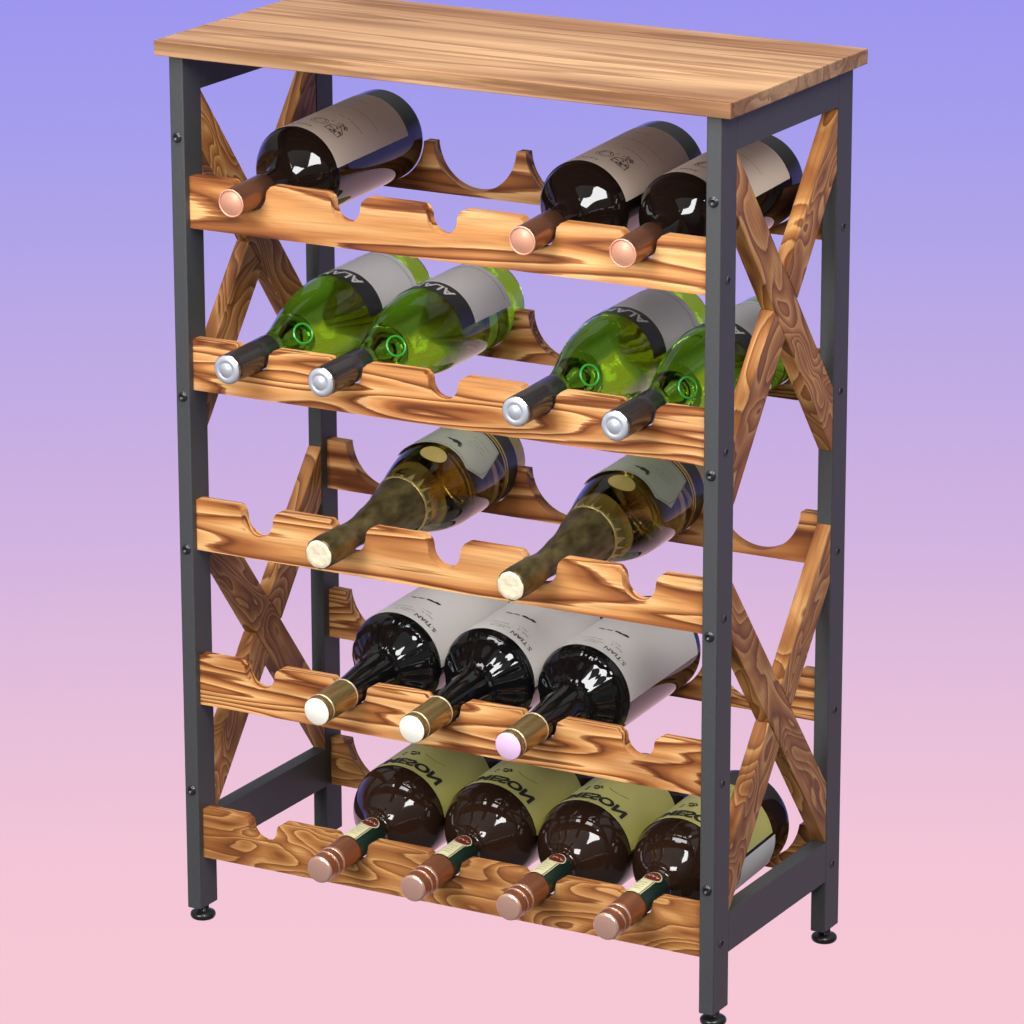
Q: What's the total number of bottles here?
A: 16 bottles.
